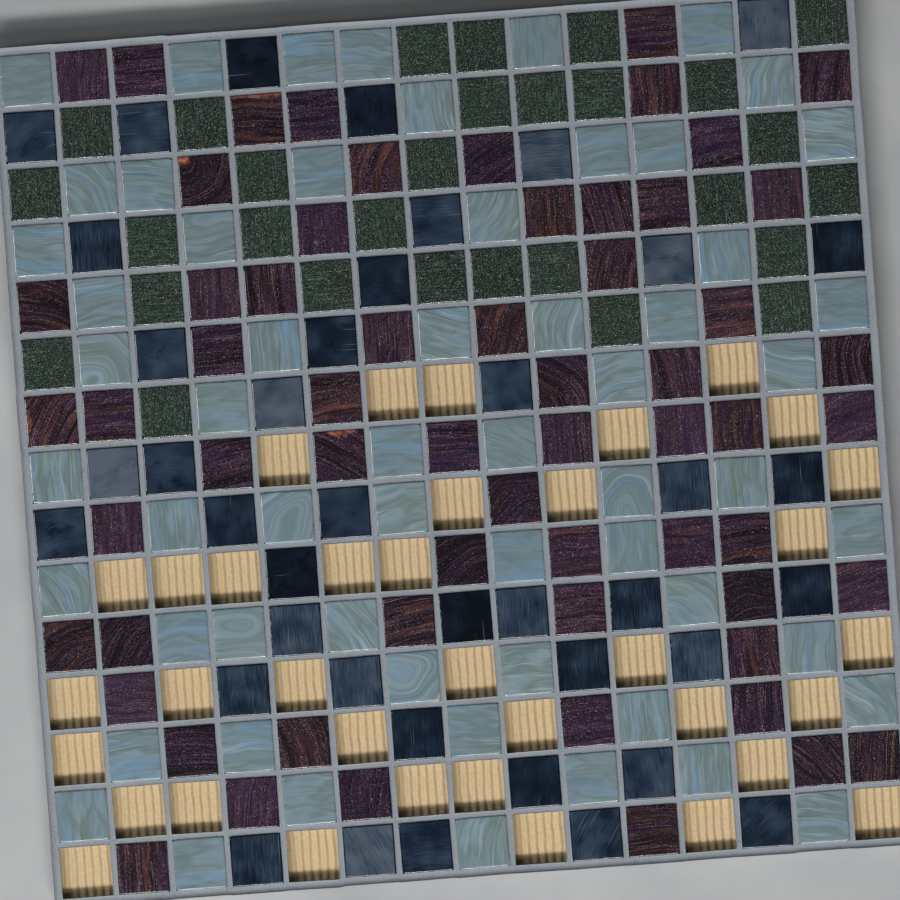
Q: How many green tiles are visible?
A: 29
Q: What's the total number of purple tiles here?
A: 61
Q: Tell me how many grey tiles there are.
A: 59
